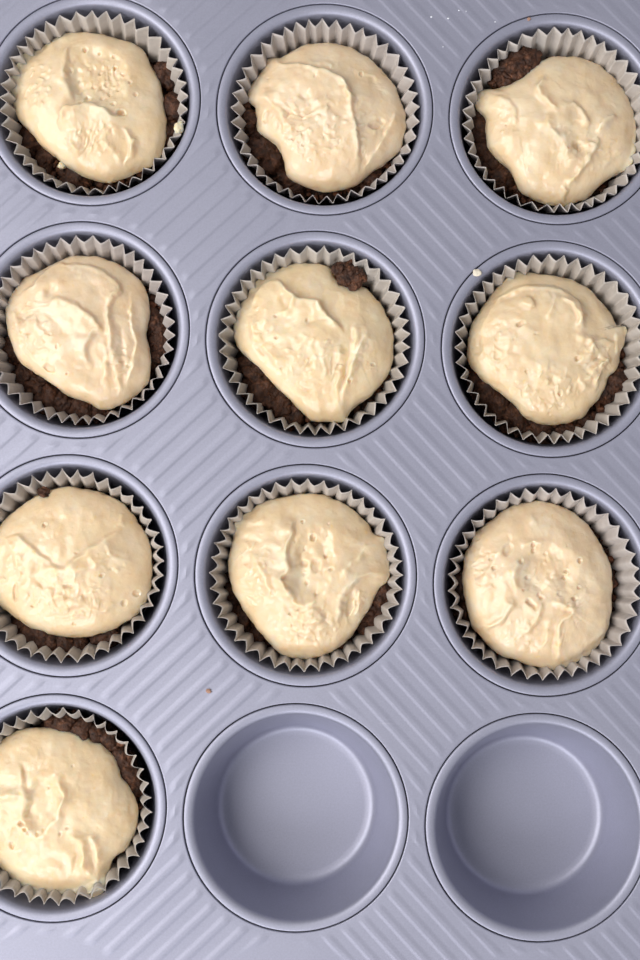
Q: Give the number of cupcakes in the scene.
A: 10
